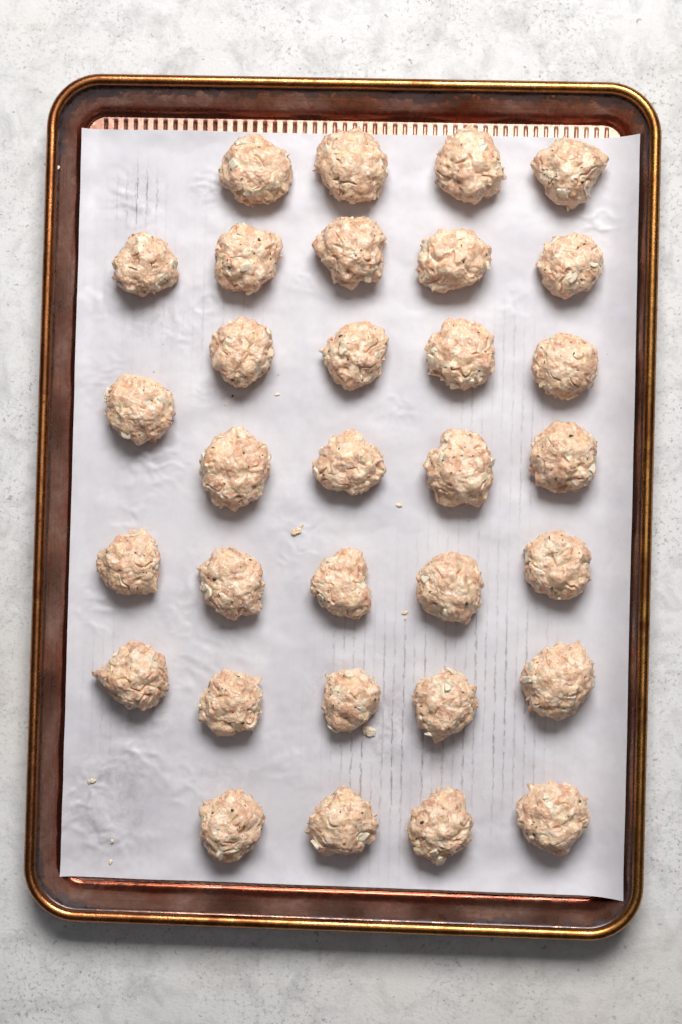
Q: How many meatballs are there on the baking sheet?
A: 32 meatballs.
